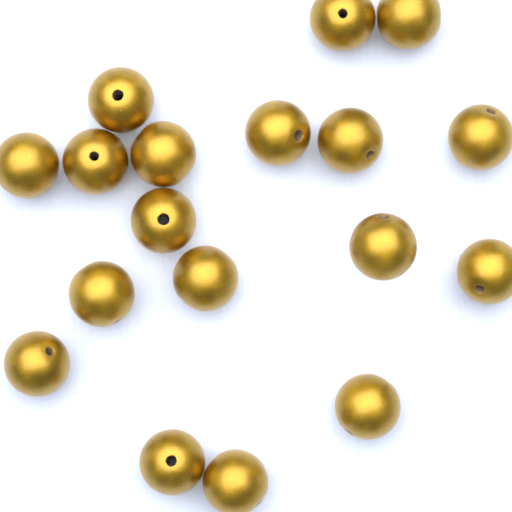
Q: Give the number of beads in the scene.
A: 18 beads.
